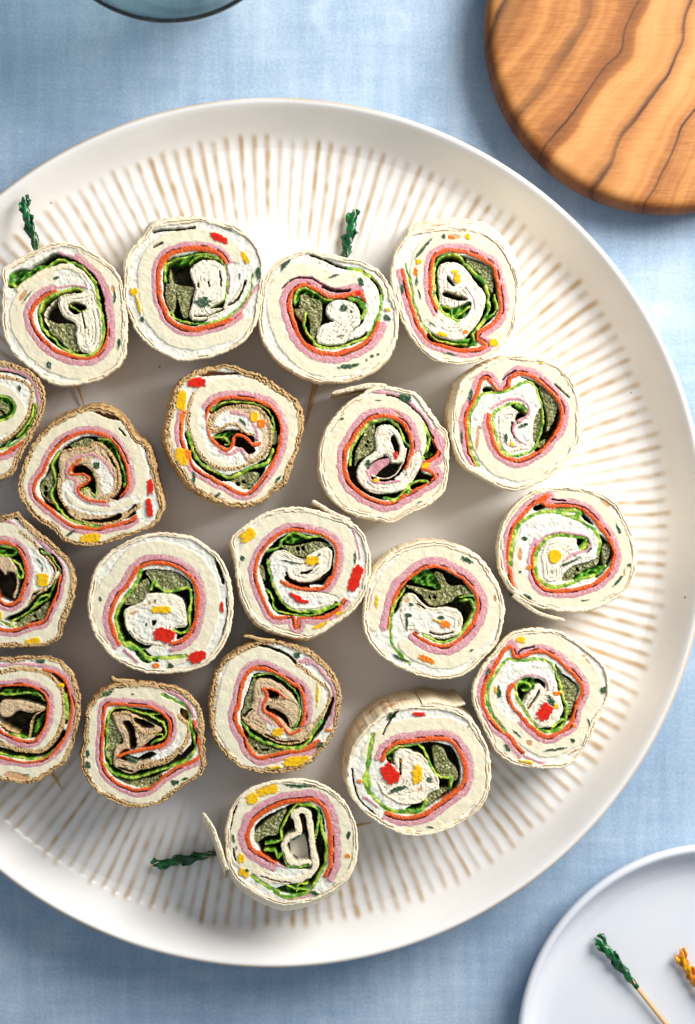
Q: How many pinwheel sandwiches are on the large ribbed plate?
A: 20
